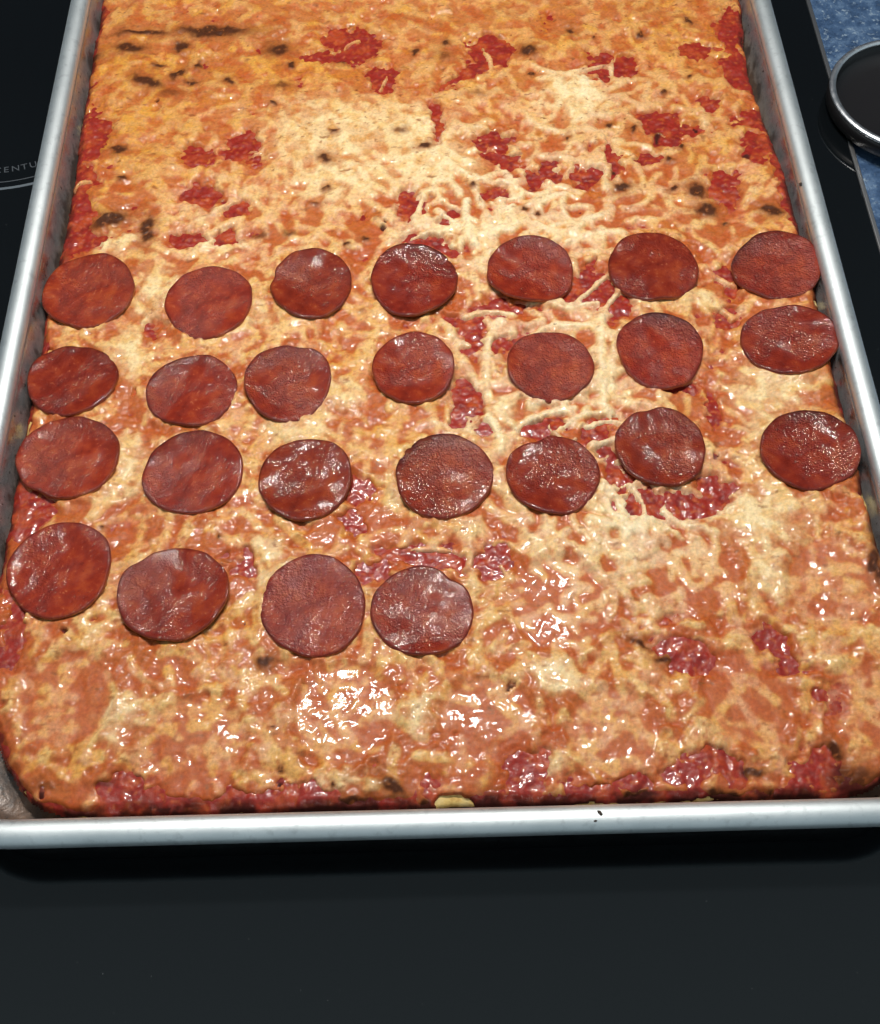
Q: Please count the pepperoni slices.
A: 25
